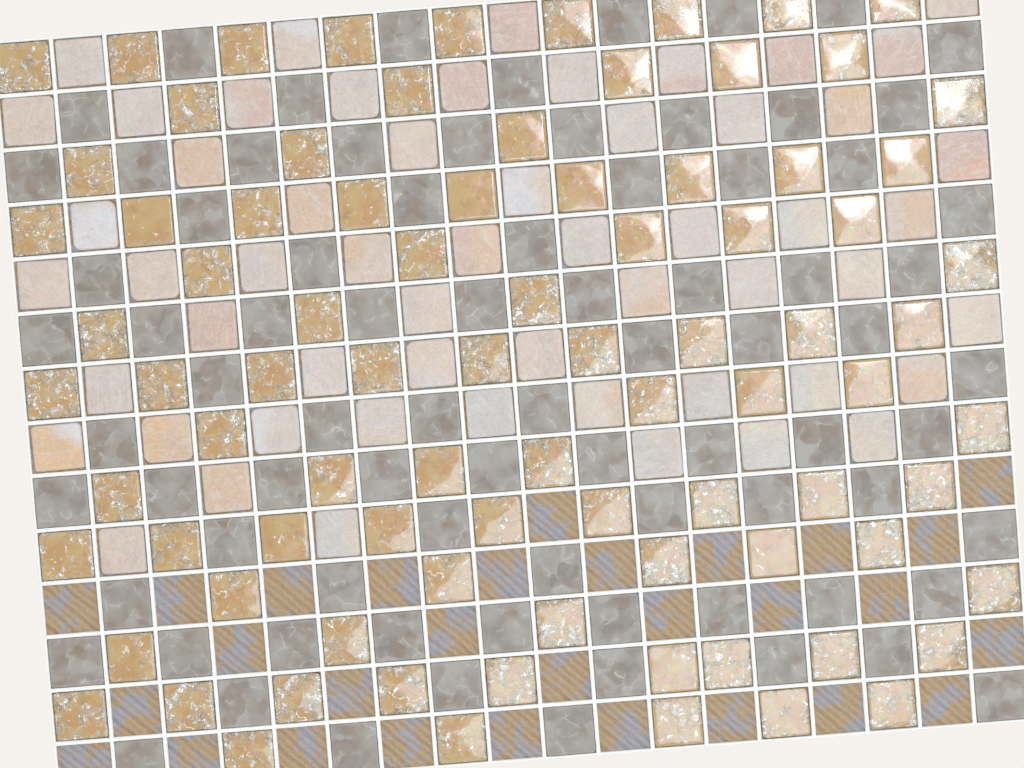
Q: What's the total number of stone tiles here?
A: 56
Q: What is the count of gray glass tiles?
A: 81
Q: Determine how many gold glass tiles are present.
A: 86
